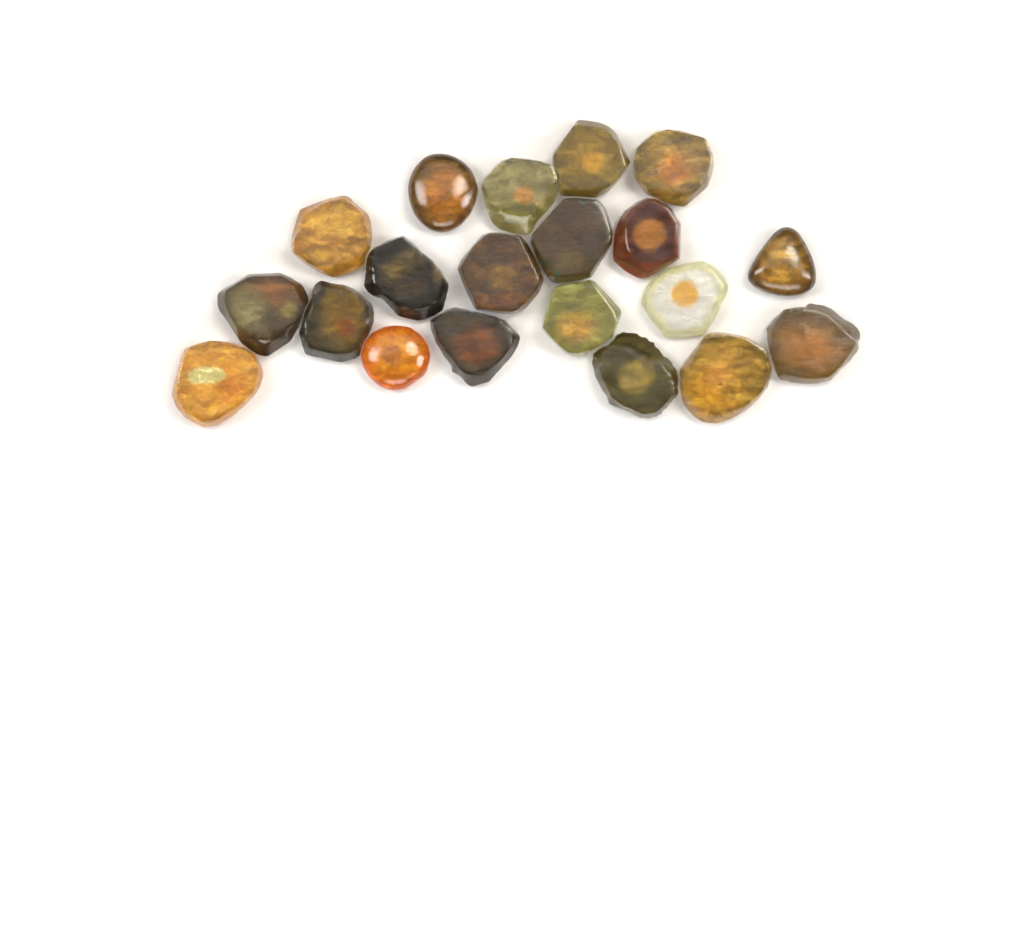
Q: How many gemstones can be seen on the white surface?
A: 20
